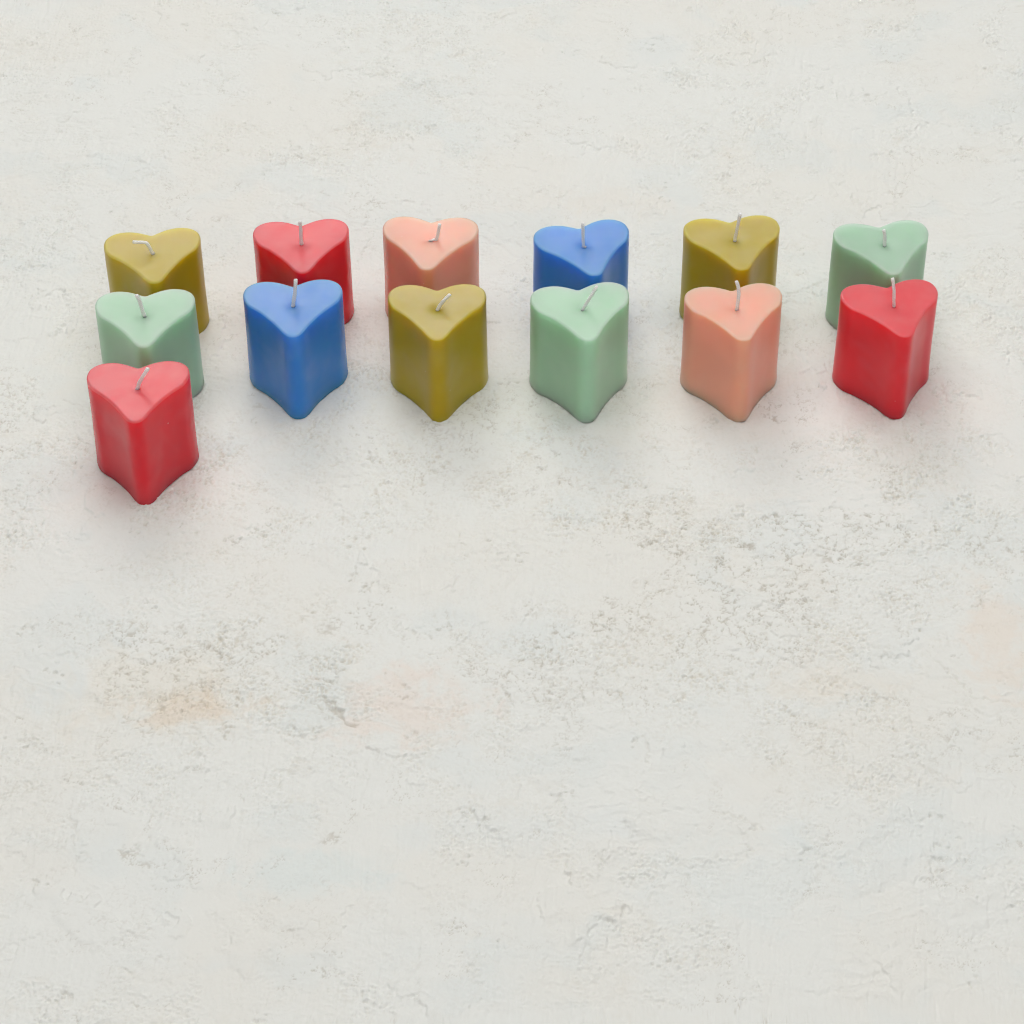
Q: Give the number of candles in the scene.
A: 13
